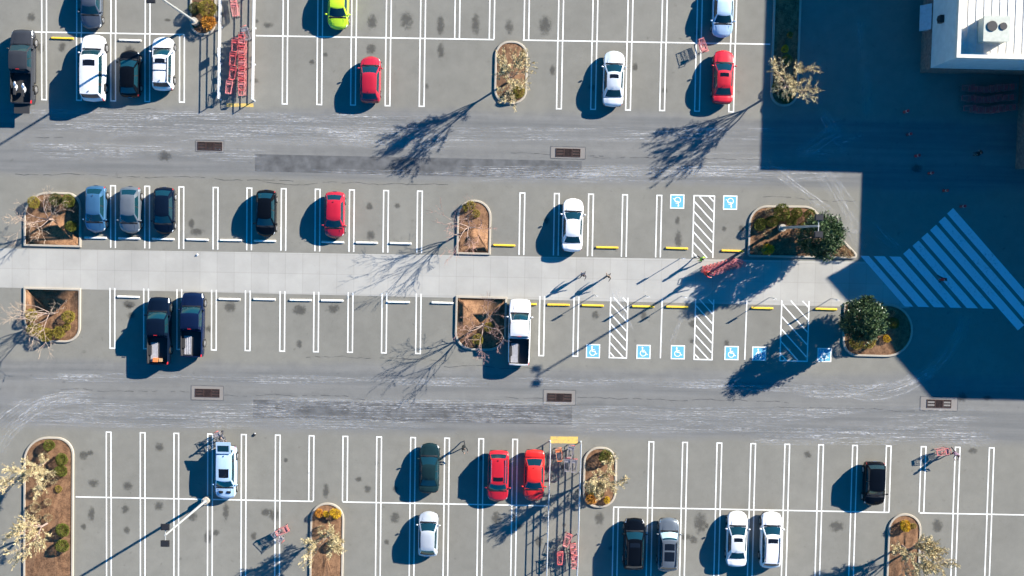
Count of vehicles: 29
